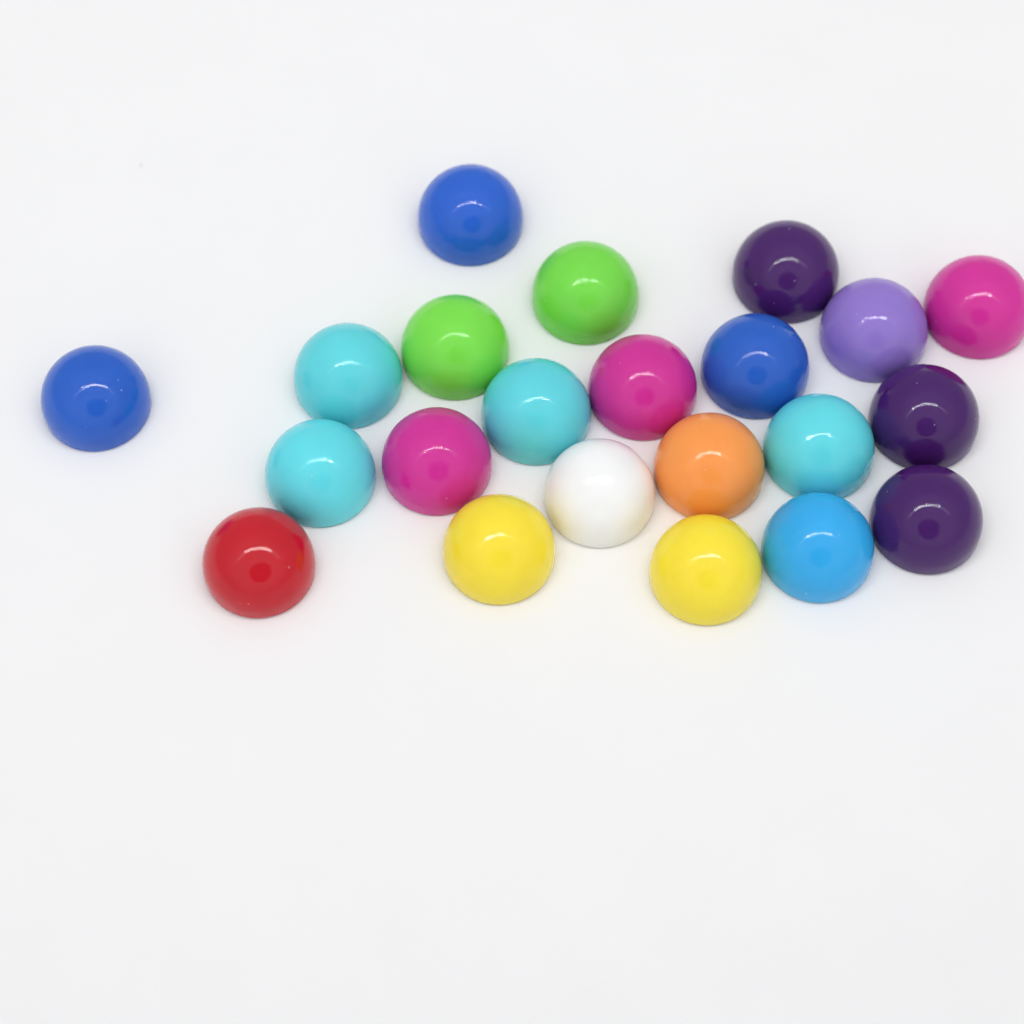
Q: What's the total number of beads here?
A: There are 22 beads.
